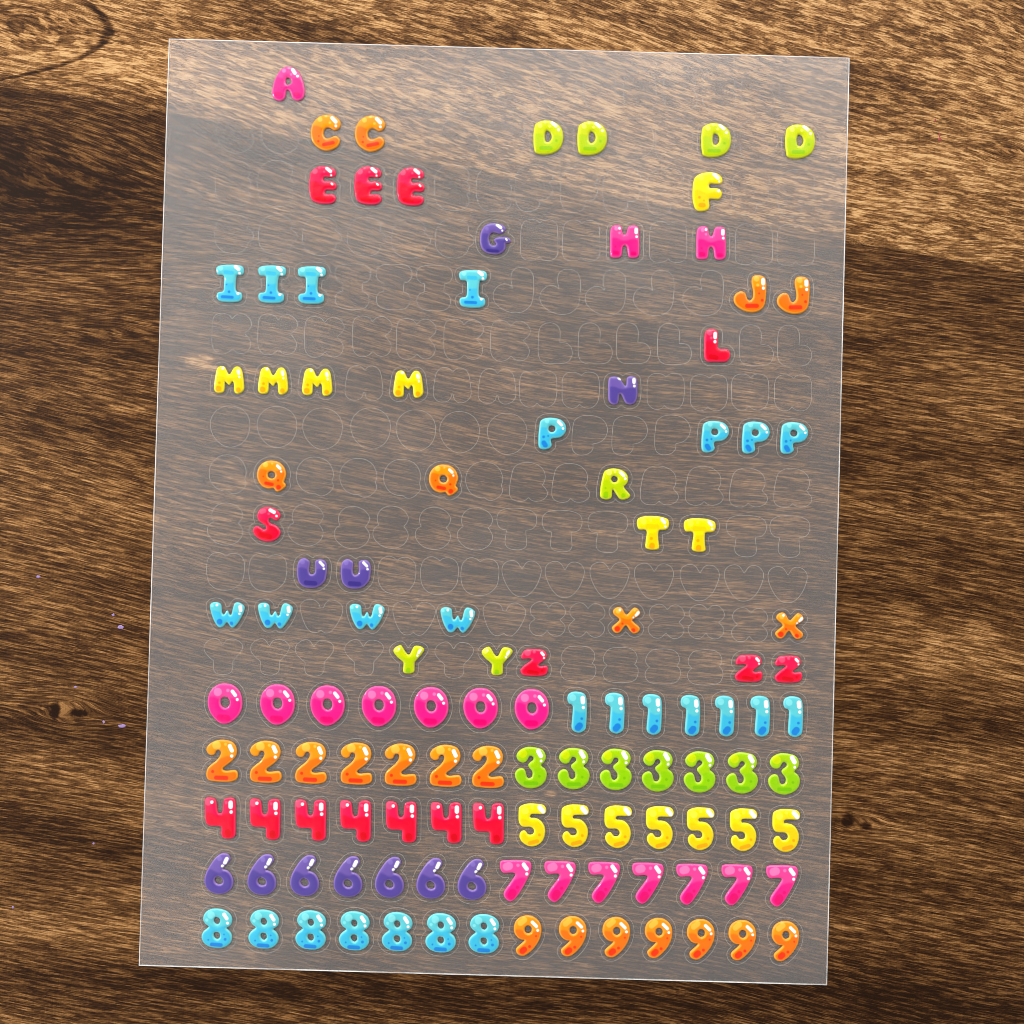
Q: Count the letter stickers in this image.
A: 49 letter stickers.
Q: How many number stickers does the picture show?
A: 70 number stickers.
